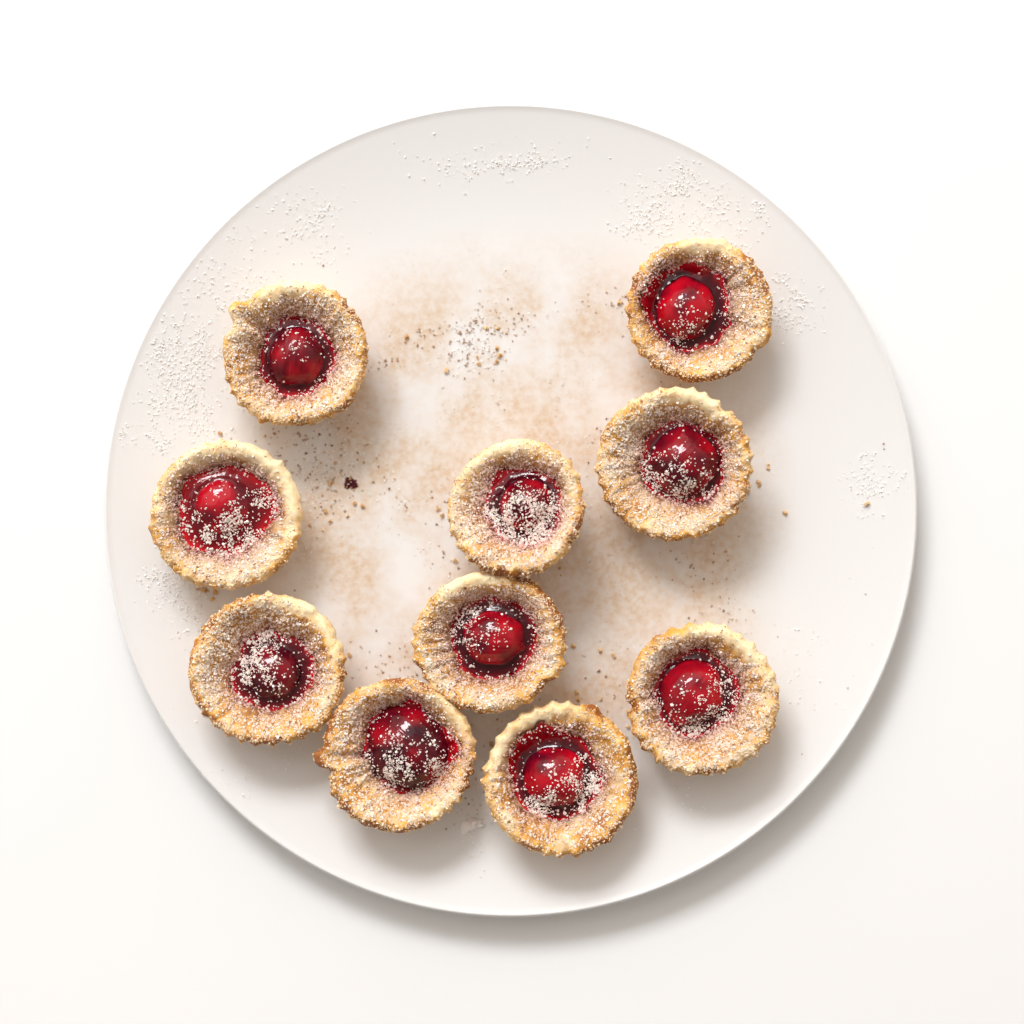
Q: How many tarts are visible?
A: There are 10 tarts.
